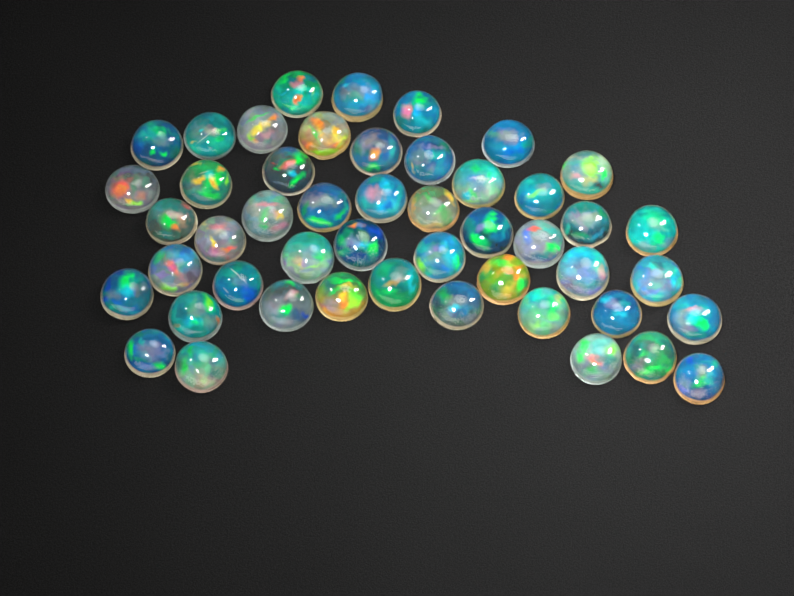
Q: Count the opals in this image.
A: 48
